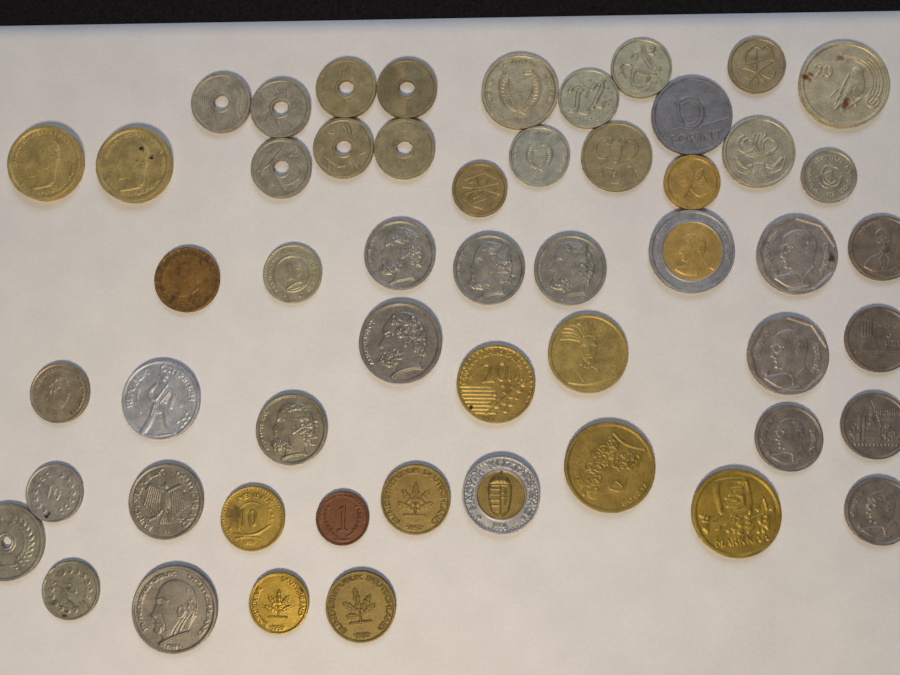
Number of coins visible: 53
